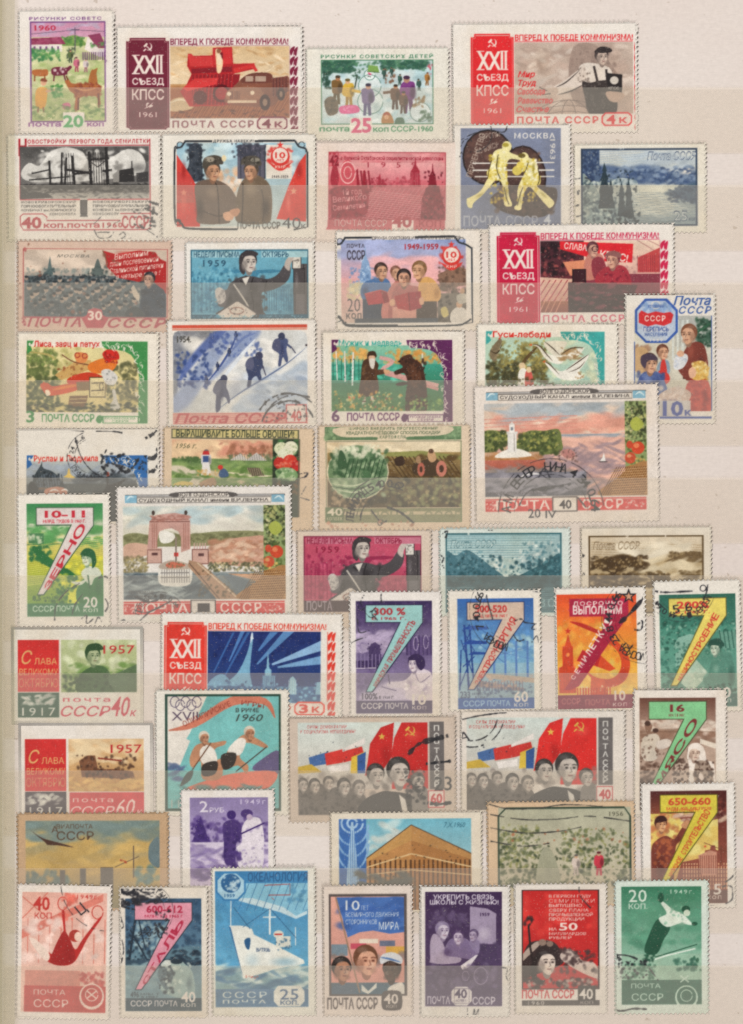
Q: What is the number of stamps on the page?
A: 50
